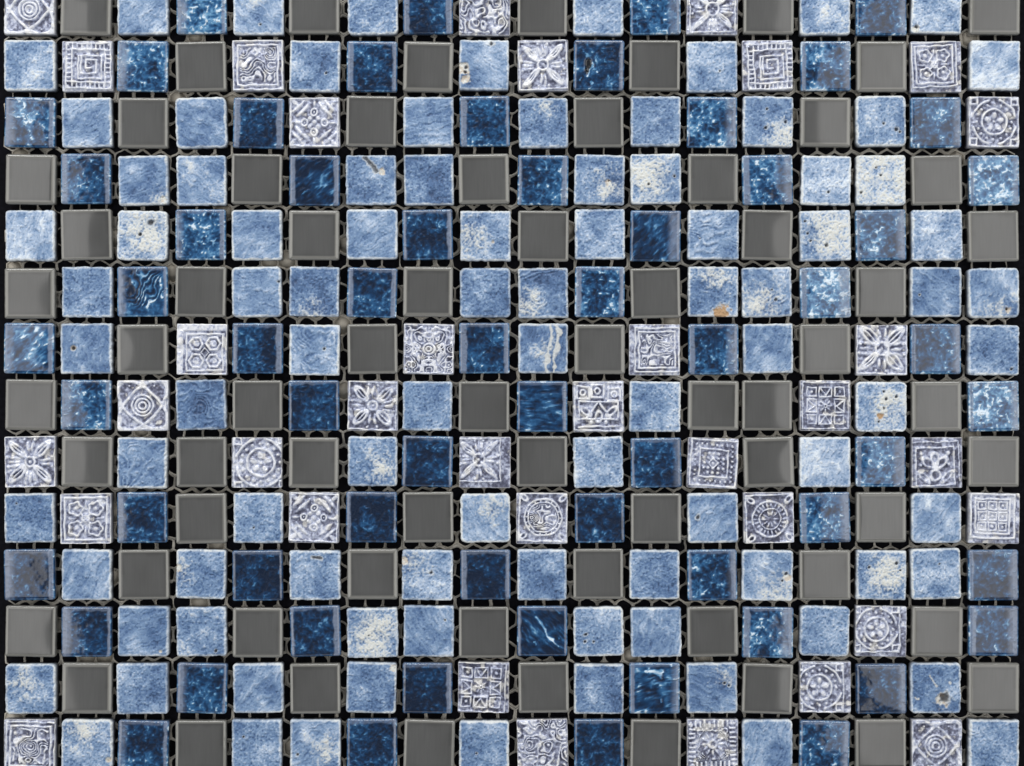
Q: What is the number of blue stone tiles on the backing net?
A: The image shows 91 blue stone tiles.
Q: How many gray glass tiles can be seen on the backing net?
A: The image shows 66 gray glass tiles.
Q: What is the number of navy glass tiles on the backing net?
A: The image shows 60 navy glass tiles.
